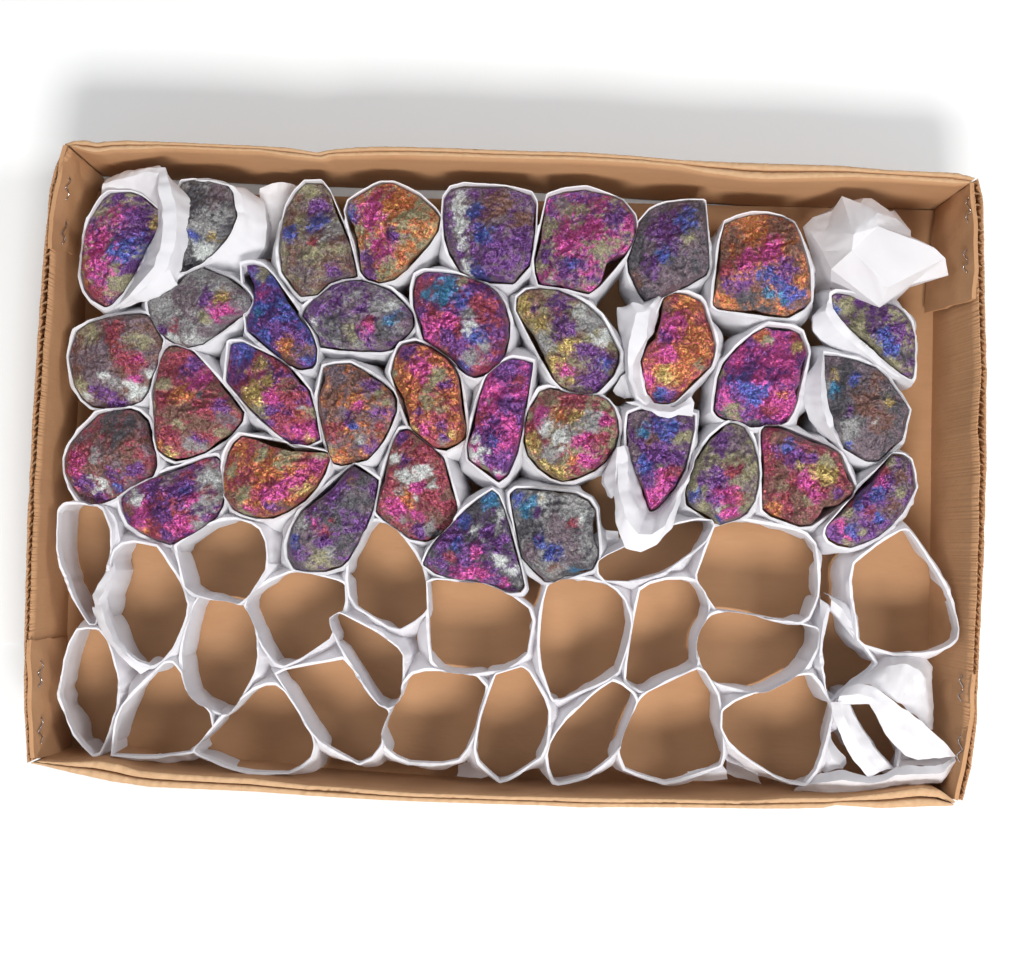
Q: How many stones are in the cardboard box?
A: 35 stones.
